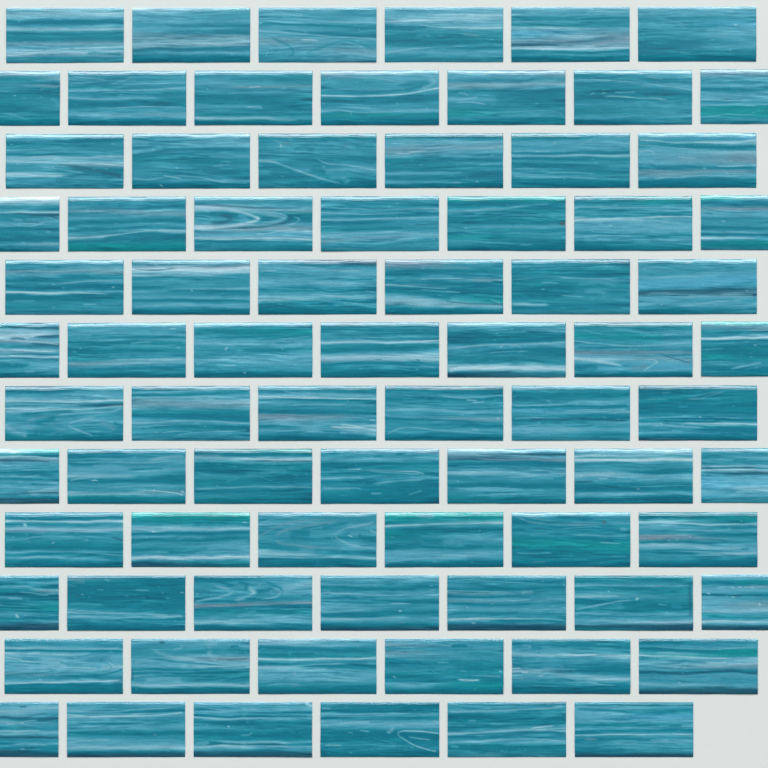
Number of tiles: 77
